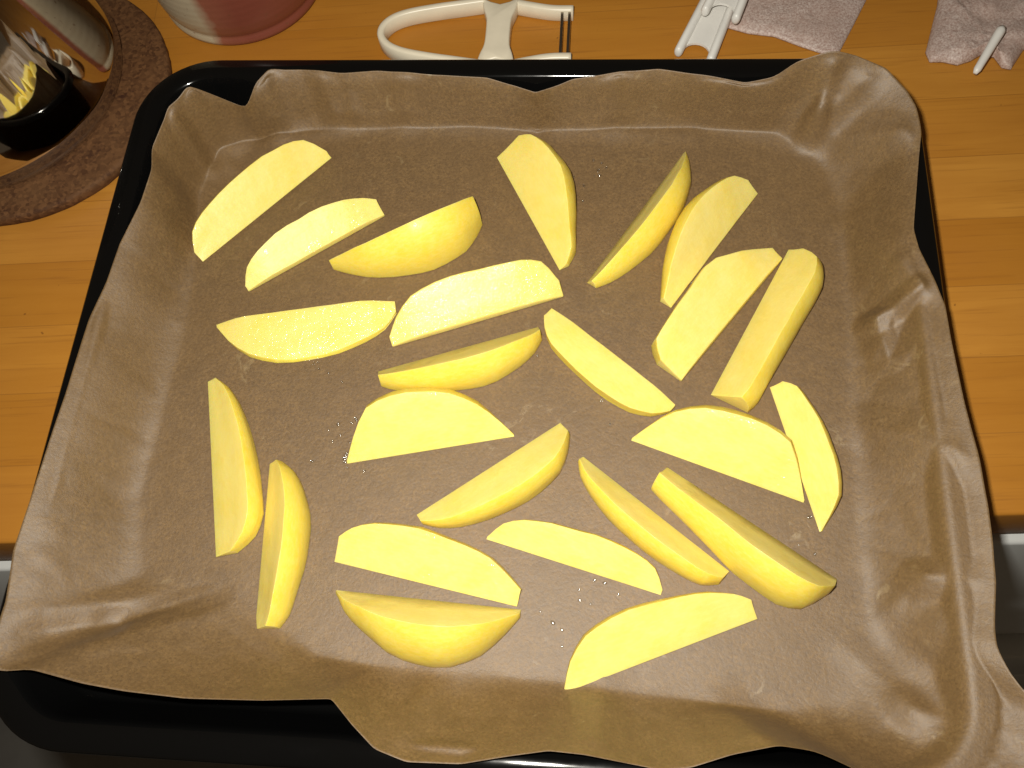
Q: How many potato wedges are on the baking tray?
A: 24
